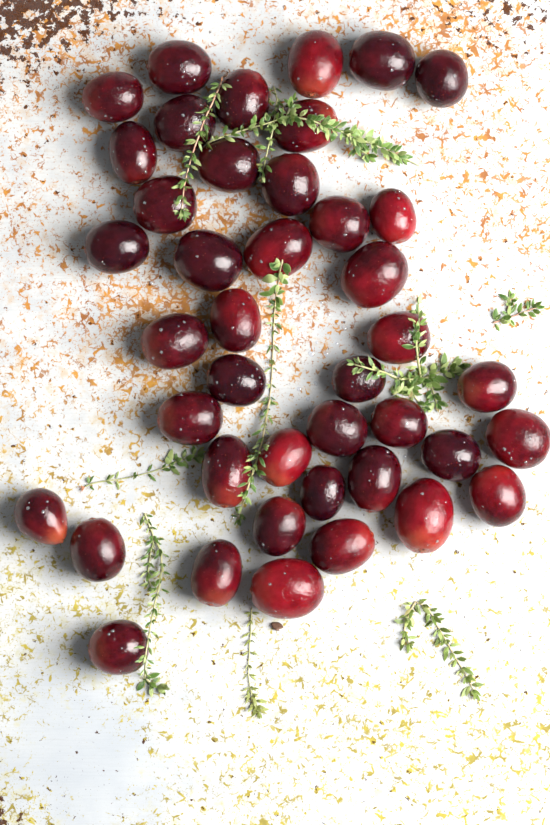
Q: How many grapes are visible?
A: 42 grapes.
